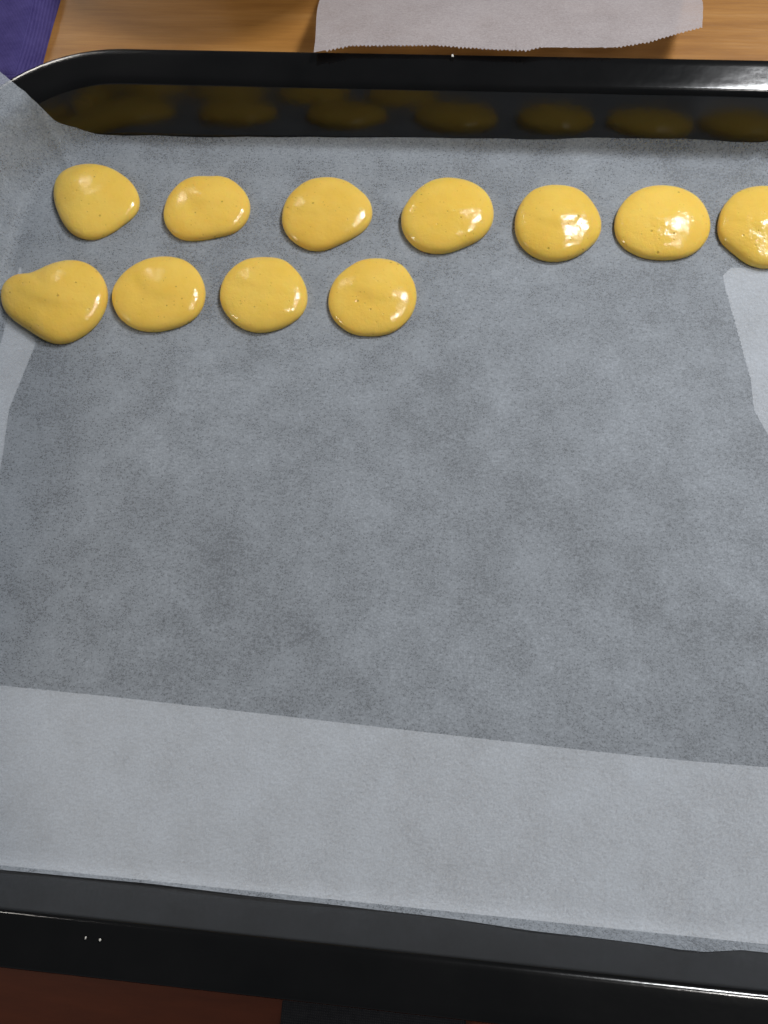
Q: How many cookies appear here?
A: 11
